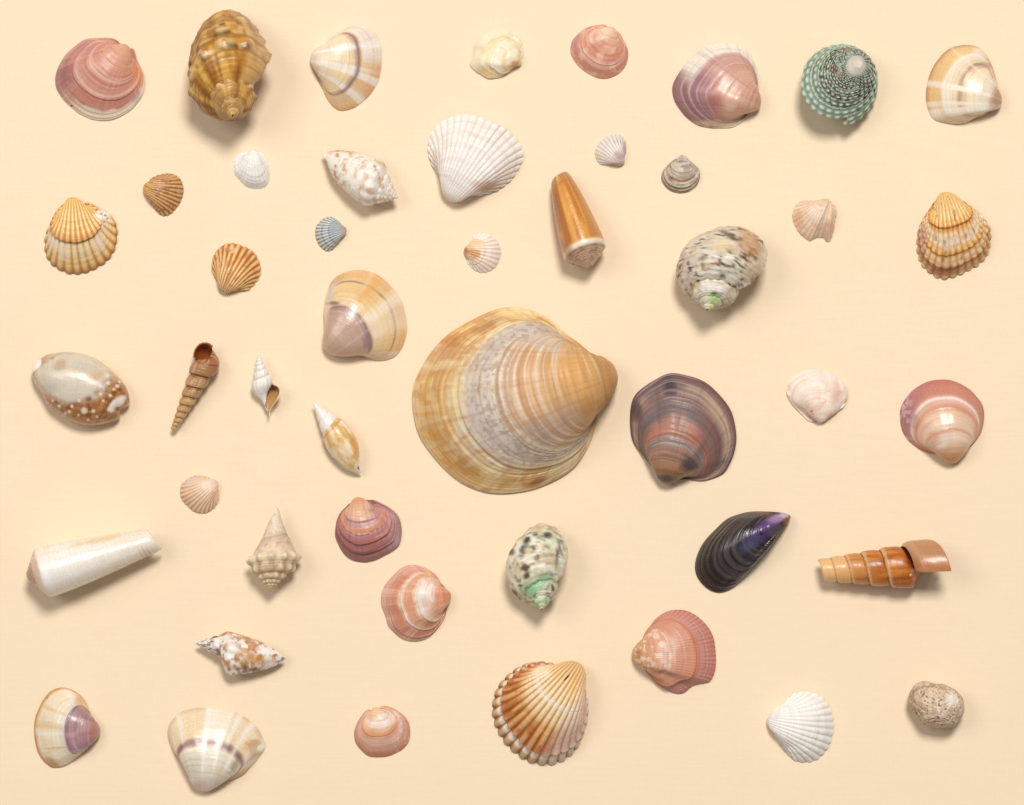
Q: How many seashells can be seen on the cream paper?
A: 47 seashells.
